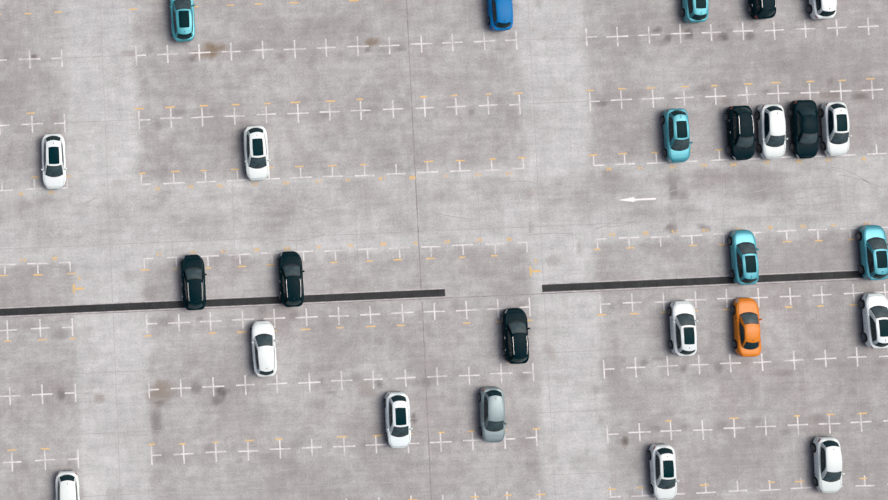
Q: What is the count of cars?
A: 26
